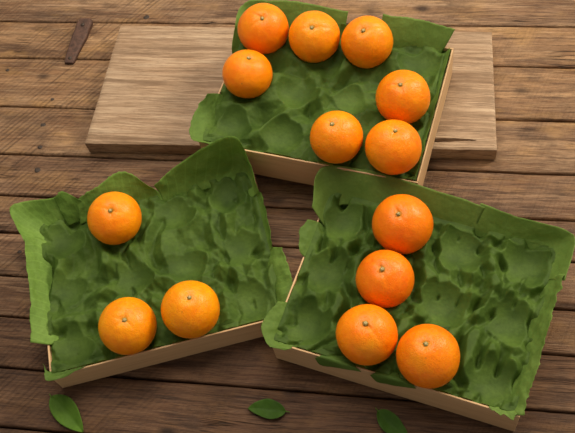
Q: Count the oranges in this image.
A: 14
